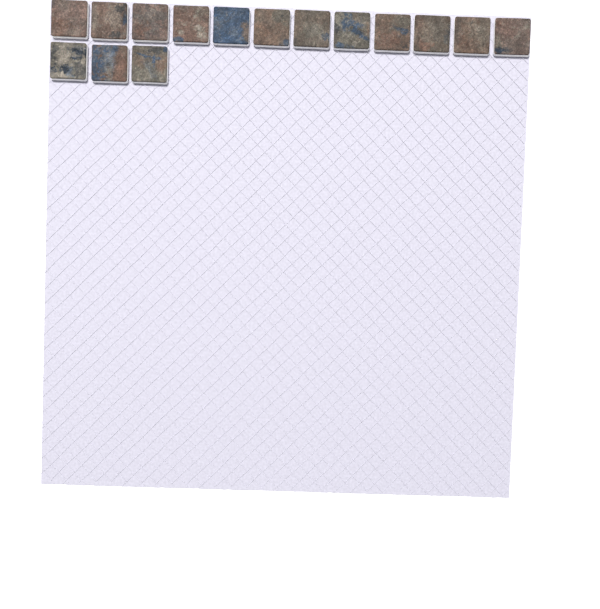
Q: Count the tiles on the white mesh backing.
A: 15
